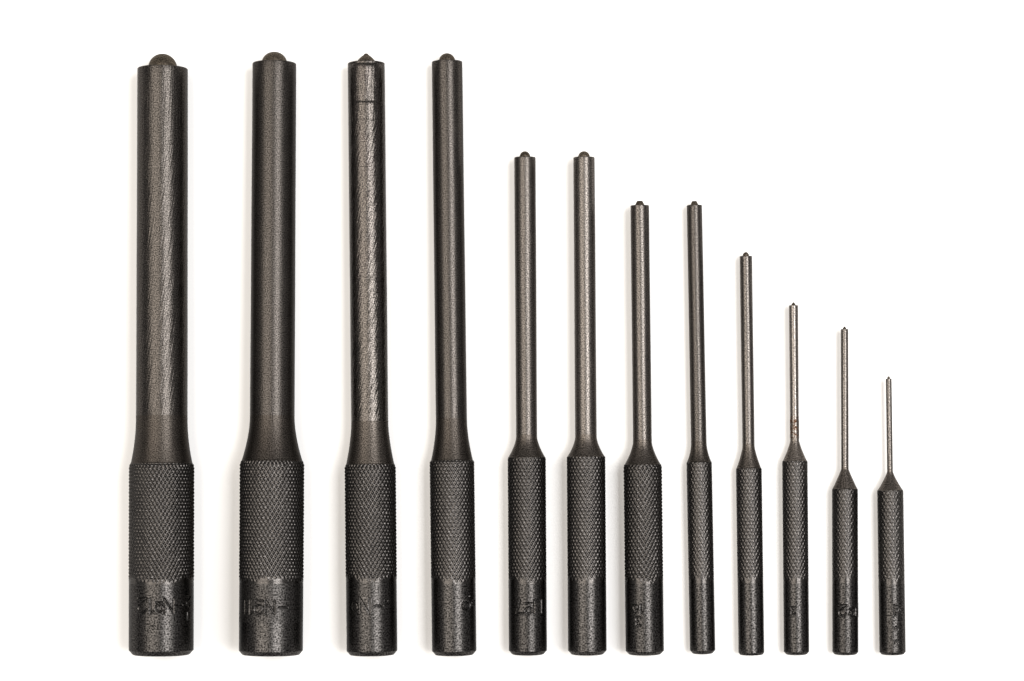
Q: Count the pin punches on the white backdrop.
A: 12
